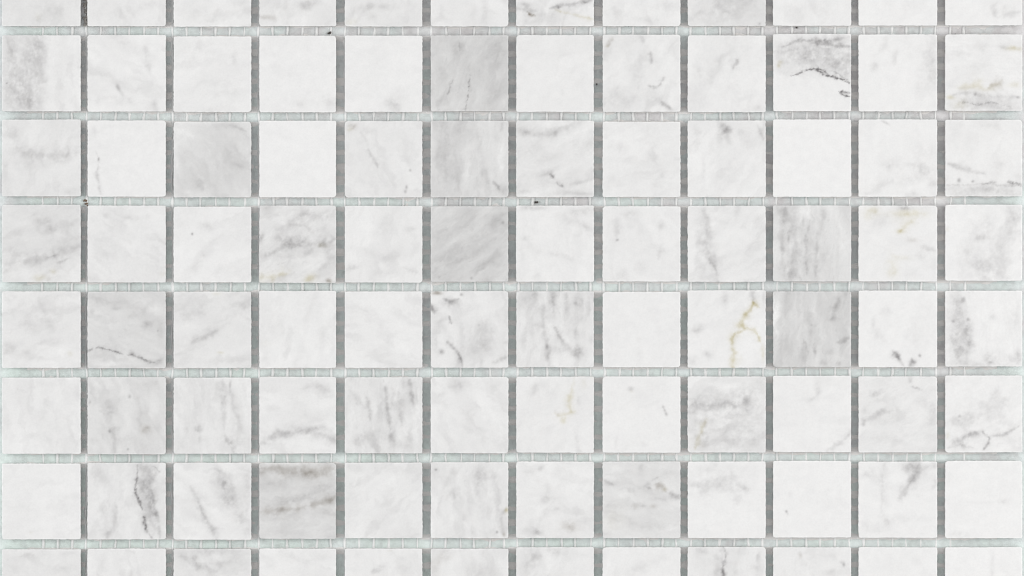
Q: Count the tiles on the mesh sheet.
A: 96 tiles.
